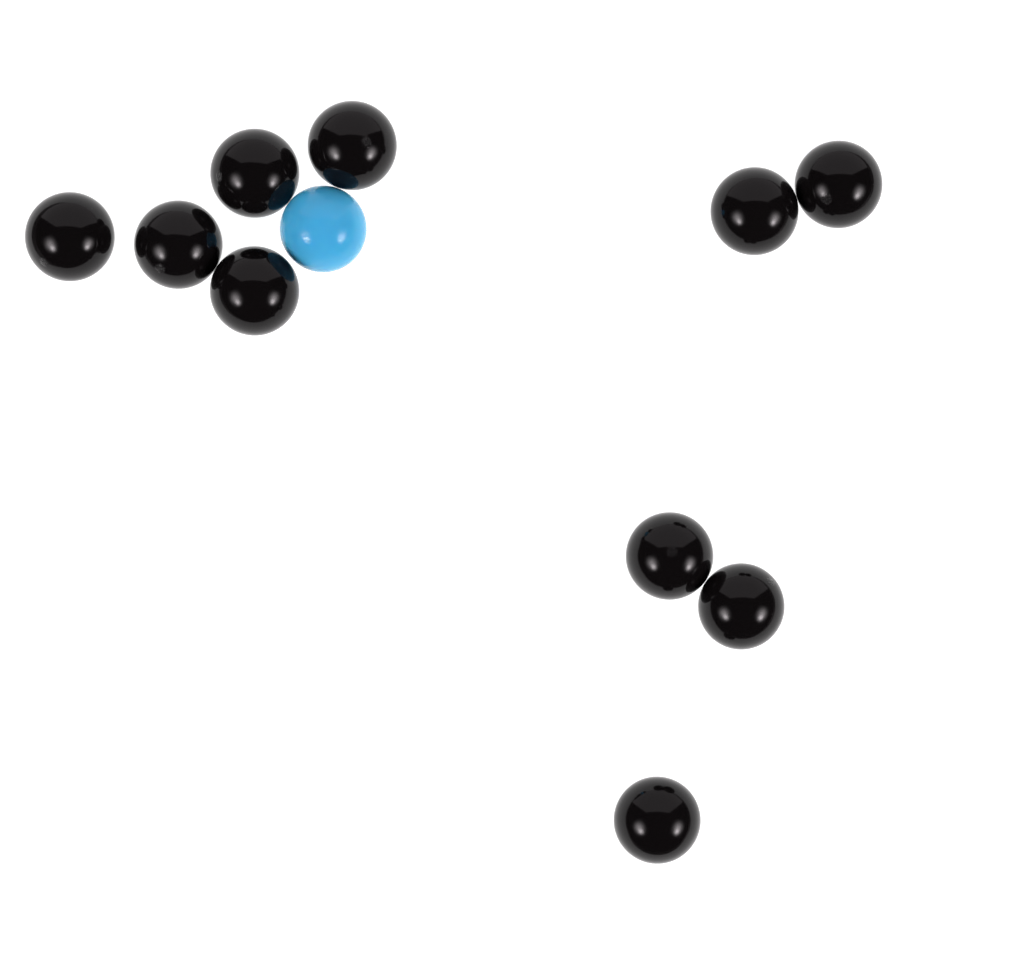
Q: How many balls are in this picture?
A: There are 11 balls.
